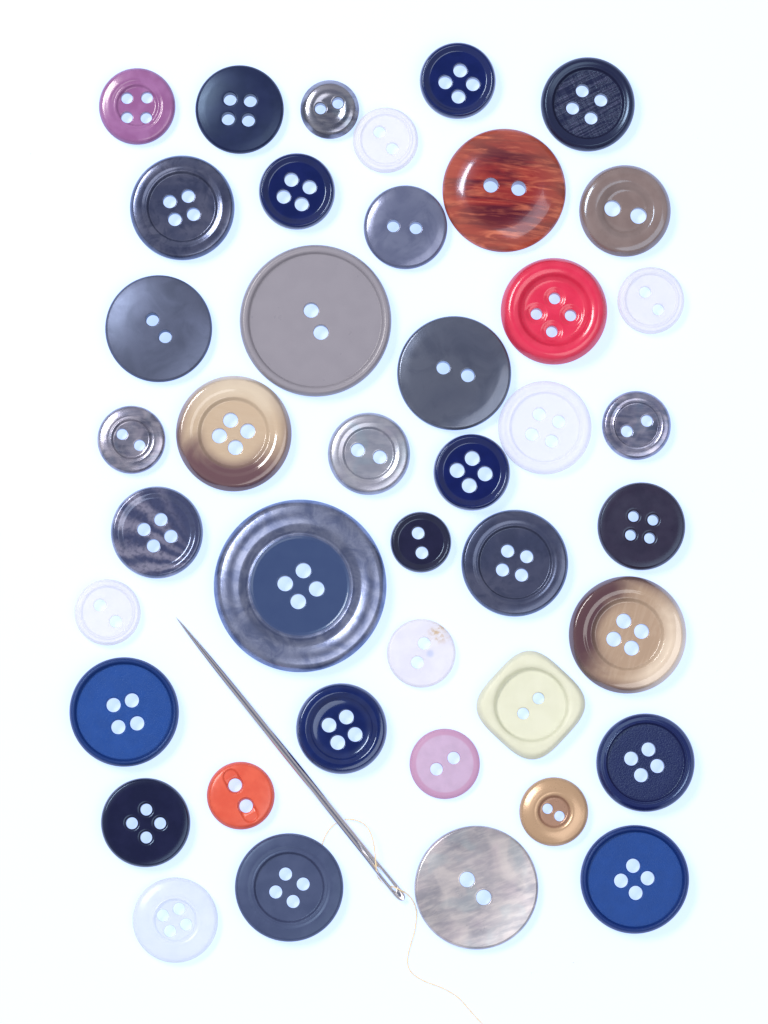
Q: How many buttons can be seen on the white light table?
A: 42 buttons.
